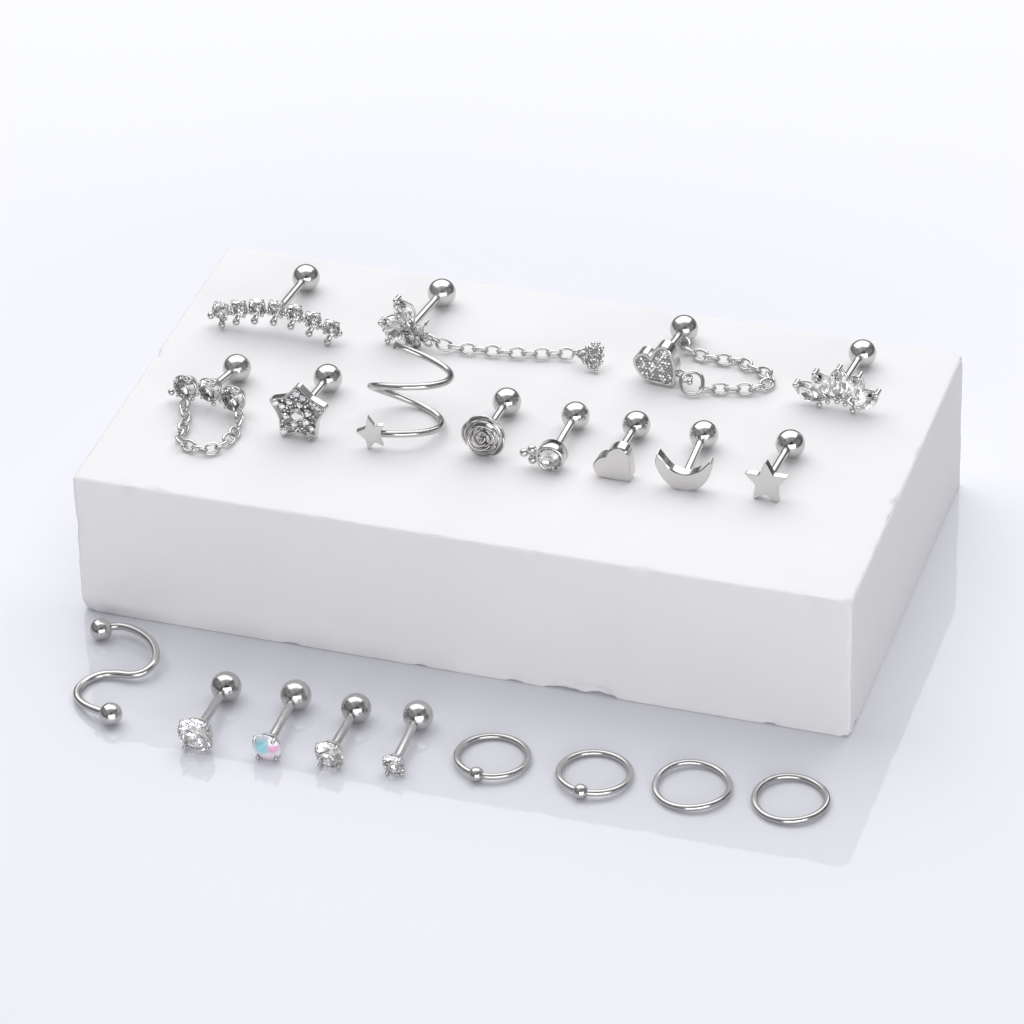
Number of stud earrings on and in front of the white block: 15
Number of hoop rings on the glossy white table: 4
